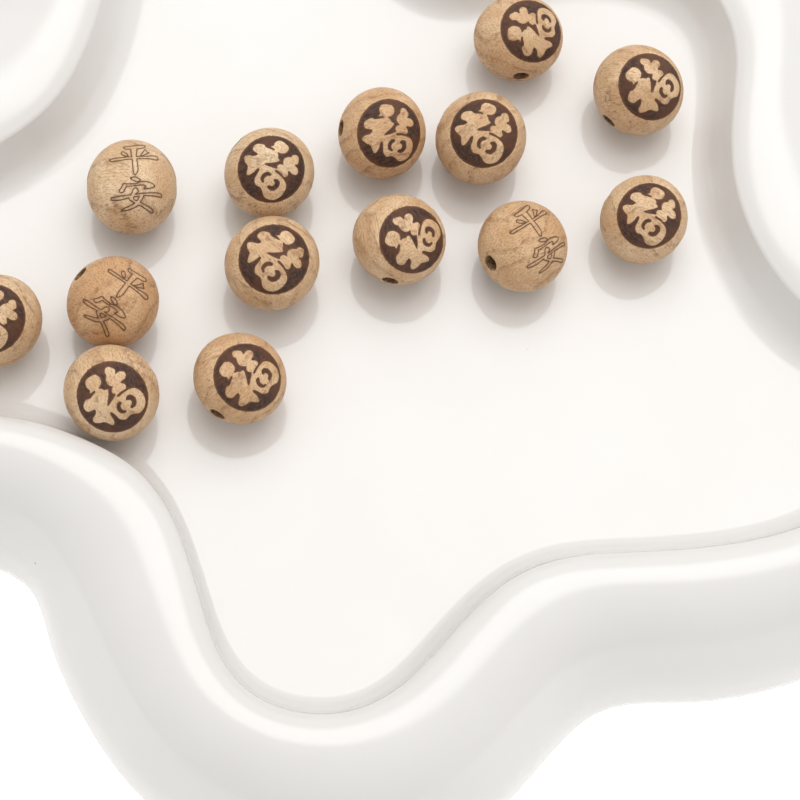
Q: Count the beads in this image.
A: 14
